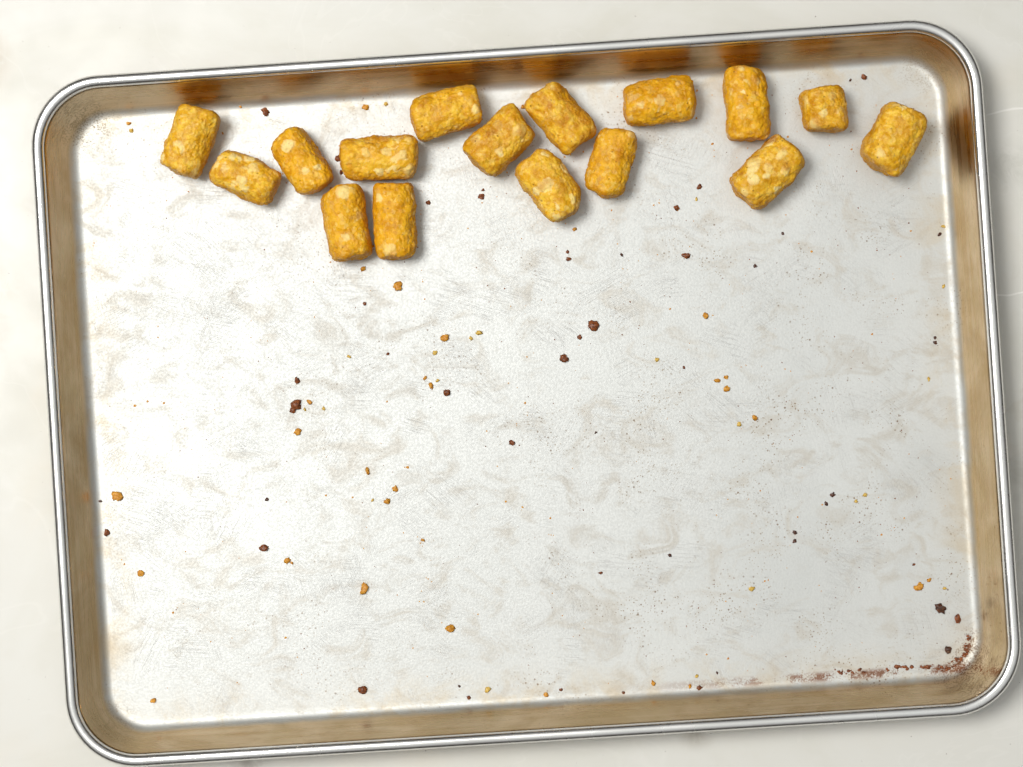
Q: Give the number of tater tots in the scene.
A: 16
